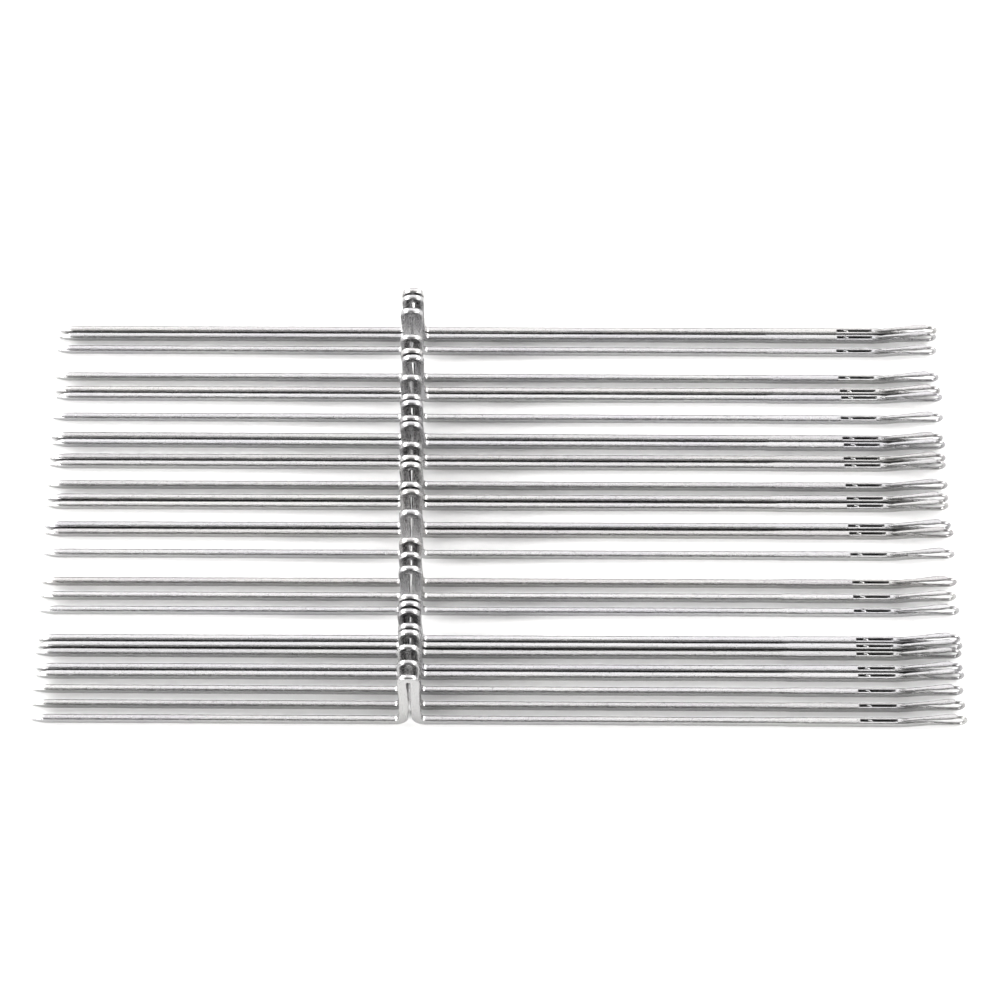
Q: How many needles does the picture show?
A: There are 28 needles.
